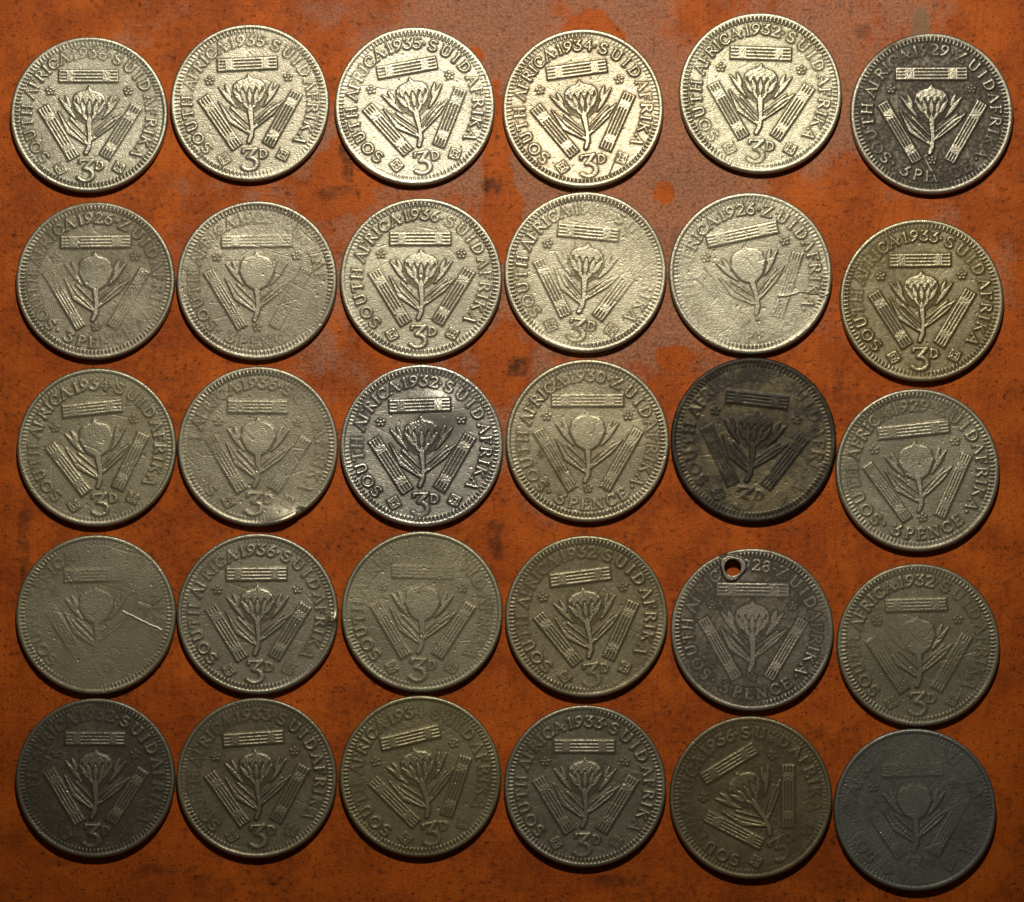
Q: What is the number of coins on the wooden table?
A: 30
